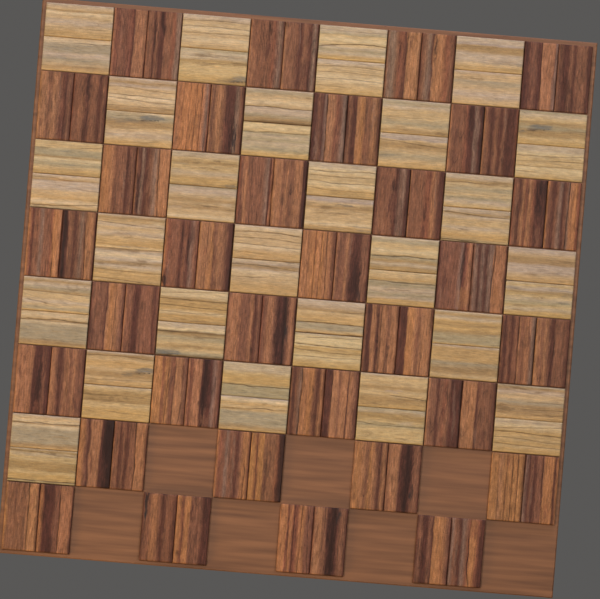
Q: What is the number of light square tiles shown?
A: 25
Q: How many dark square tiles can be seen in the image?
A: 32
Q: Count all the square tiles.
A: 57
